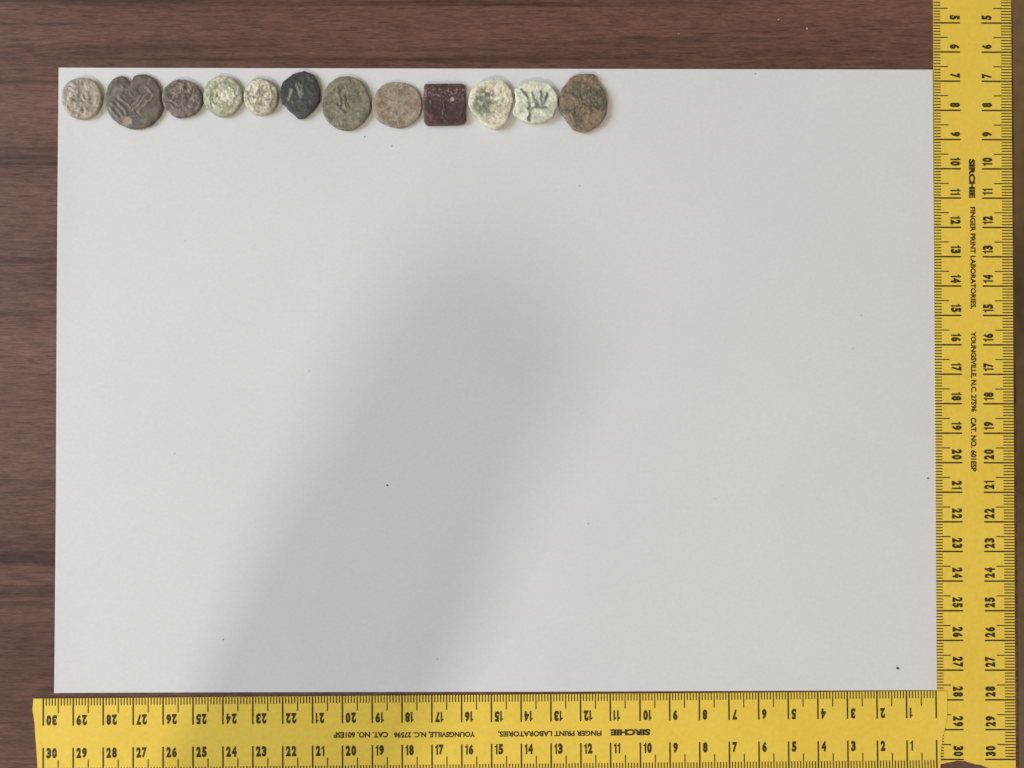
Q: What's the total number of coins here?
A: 12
